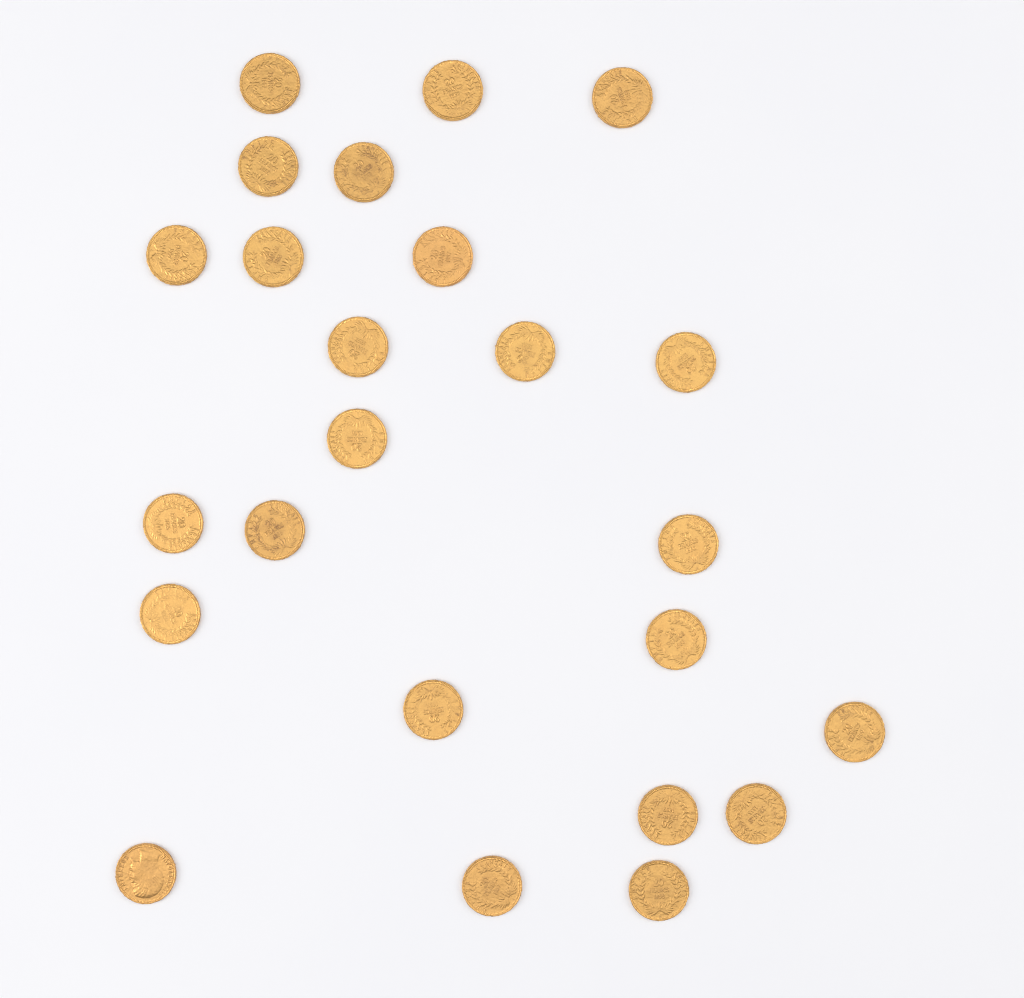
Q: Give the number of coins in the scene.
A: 24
